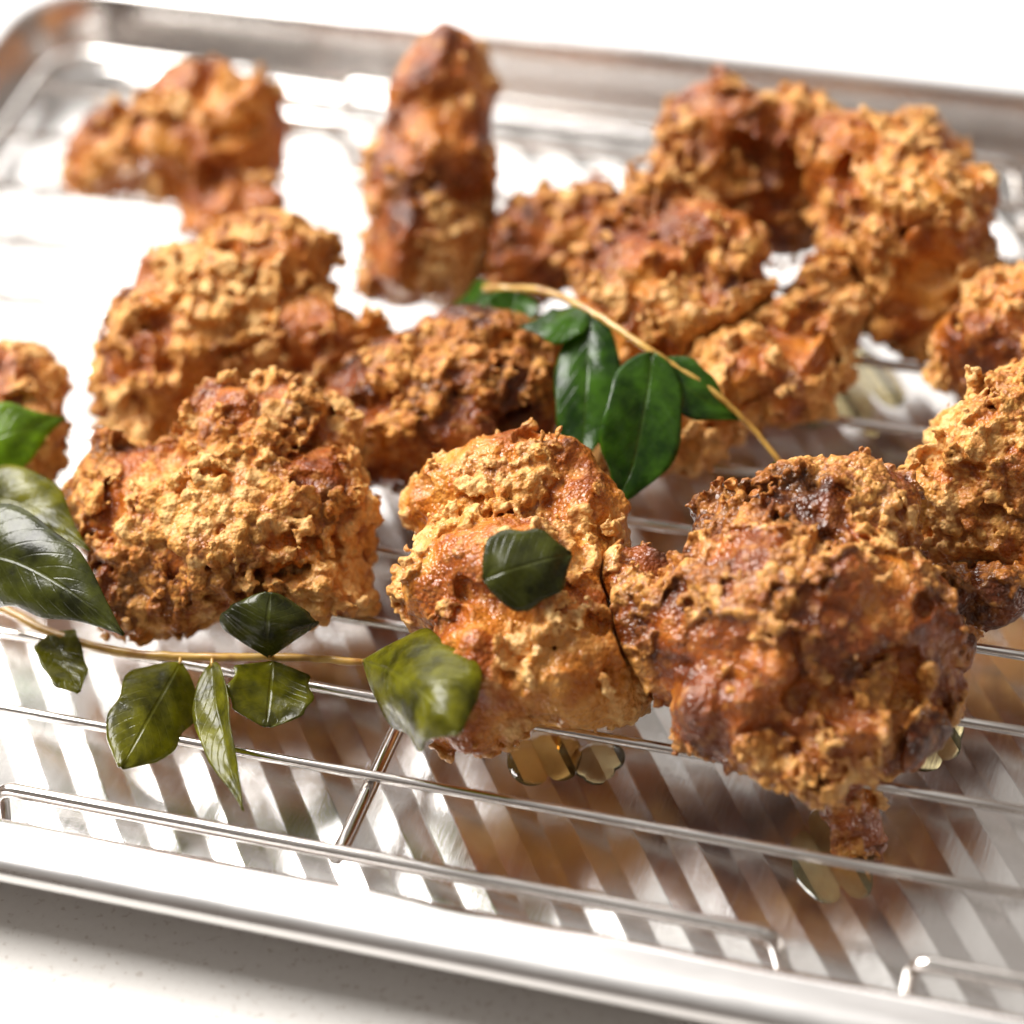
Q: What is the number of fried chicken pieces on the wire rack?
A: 15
